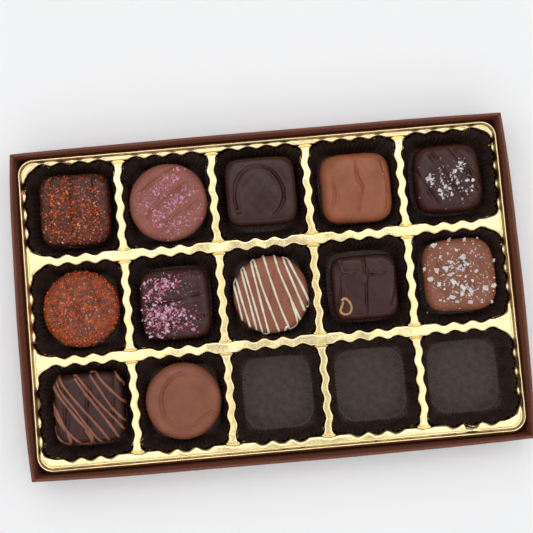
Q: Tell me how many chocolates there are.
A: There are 12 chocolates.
